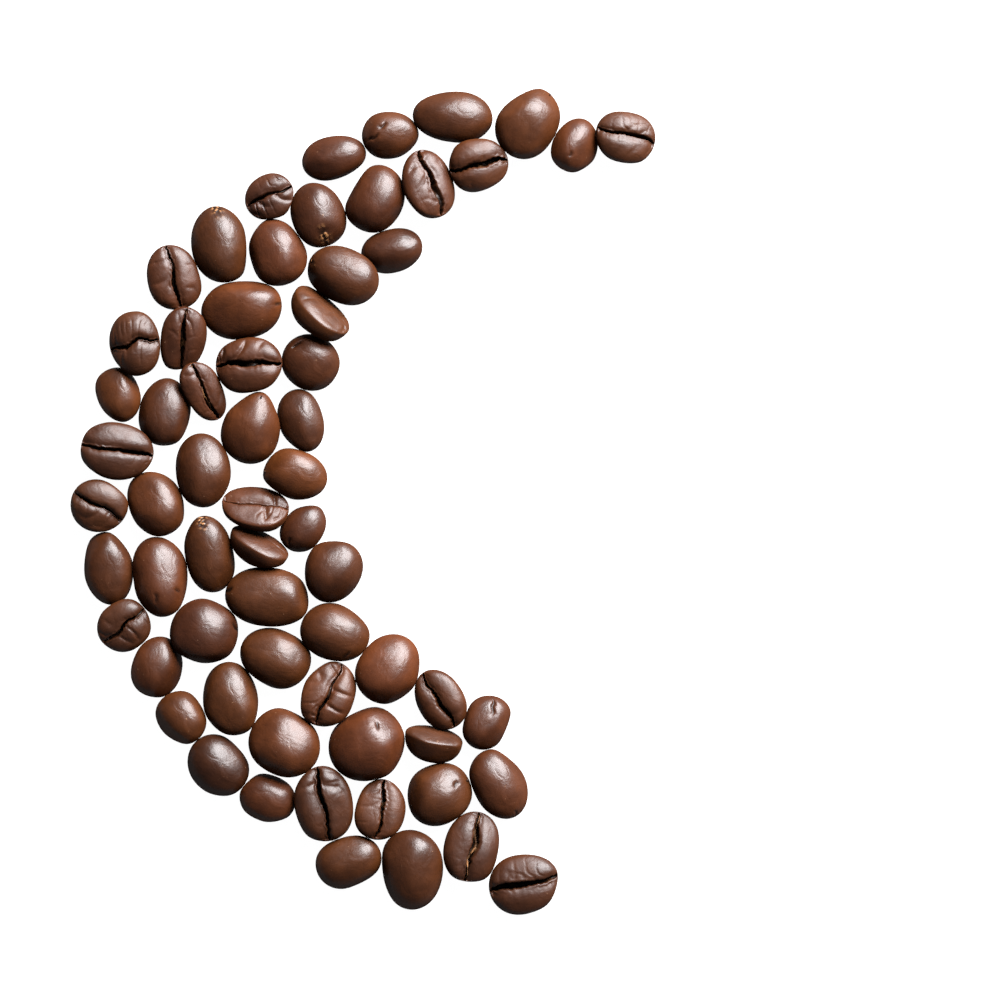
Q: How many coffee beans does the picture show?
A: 64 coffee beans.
